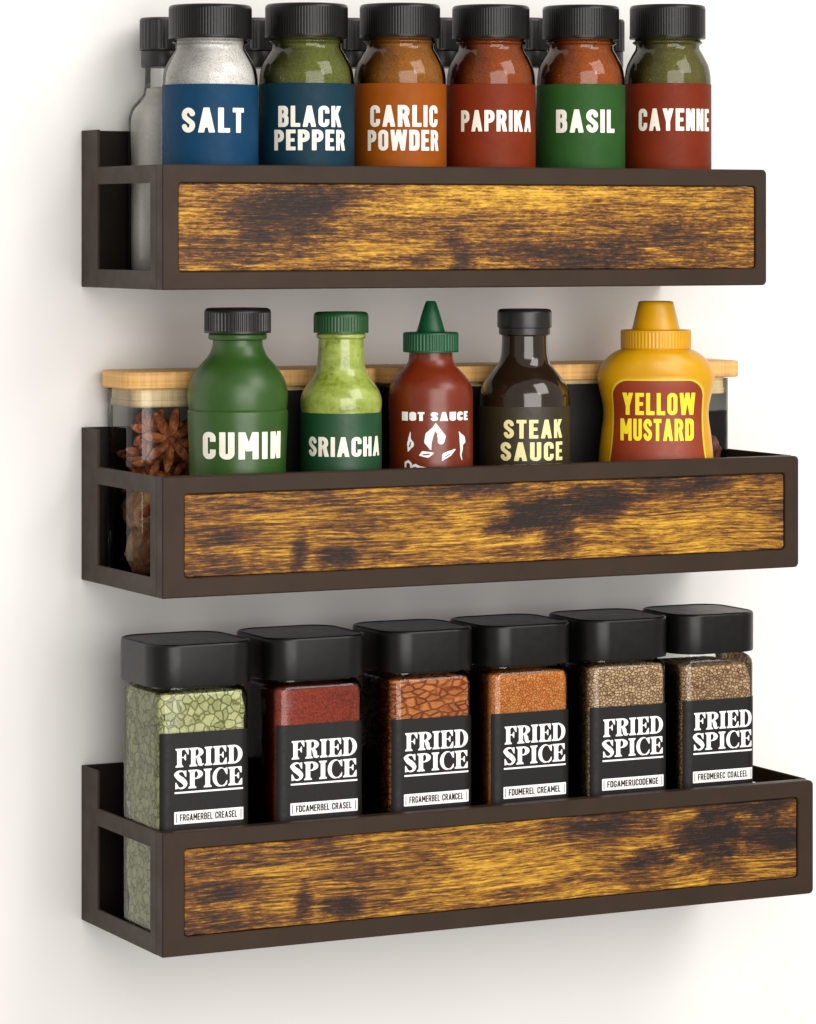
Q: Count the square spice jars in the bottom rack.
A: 6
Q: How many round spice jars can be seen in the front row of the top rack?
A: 6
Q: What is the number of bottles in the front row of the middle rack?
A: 5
